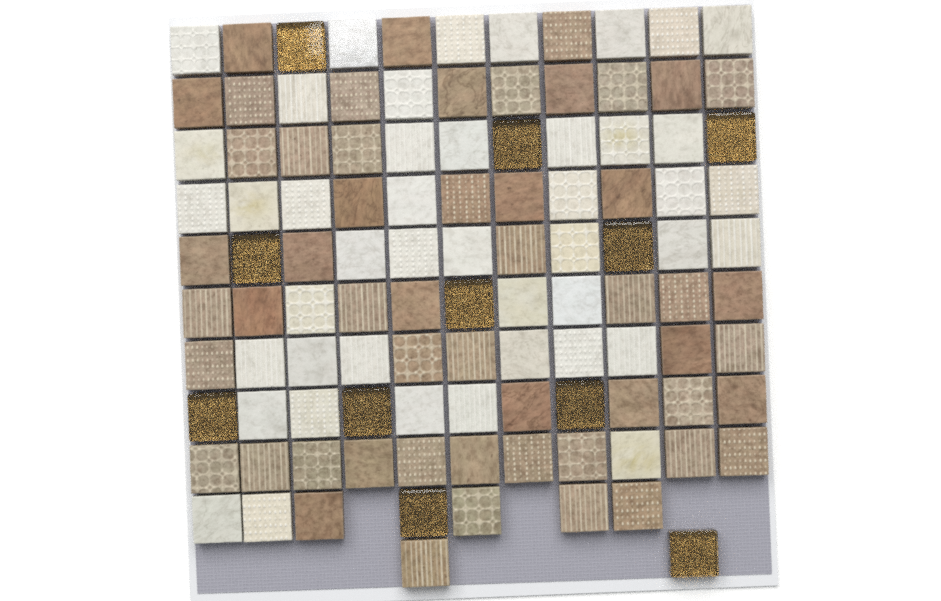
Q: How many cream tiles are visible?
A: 44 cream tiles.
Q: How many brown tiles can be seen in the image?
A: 53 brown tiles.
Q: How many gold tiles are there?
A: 11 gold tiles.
